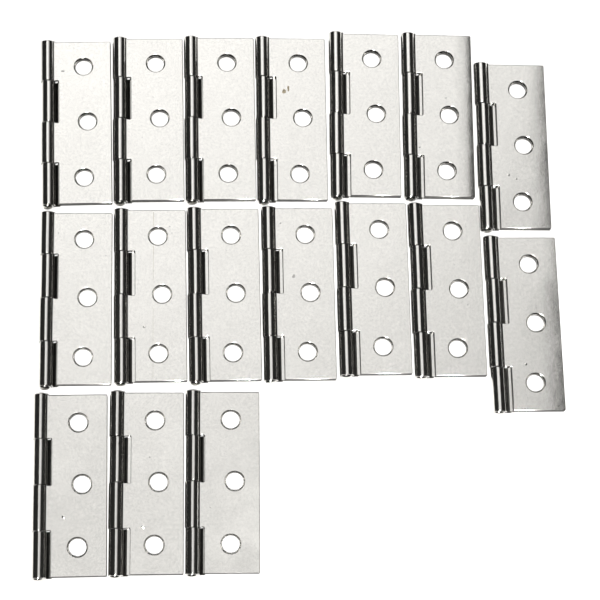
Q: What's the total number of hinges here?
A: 17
